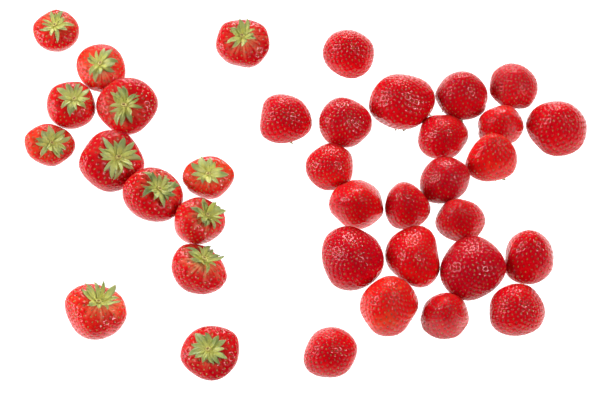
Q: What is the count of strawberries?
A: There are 36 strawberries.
